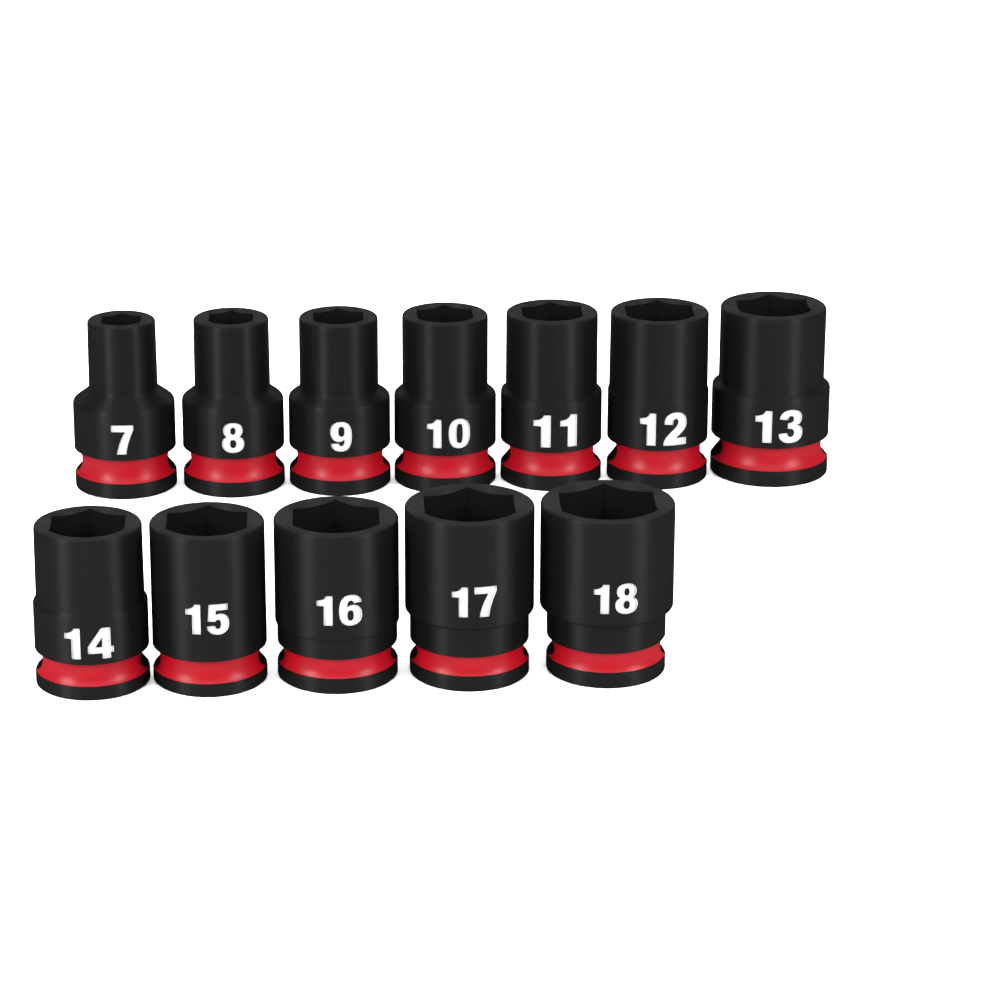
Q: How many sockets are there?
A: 12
